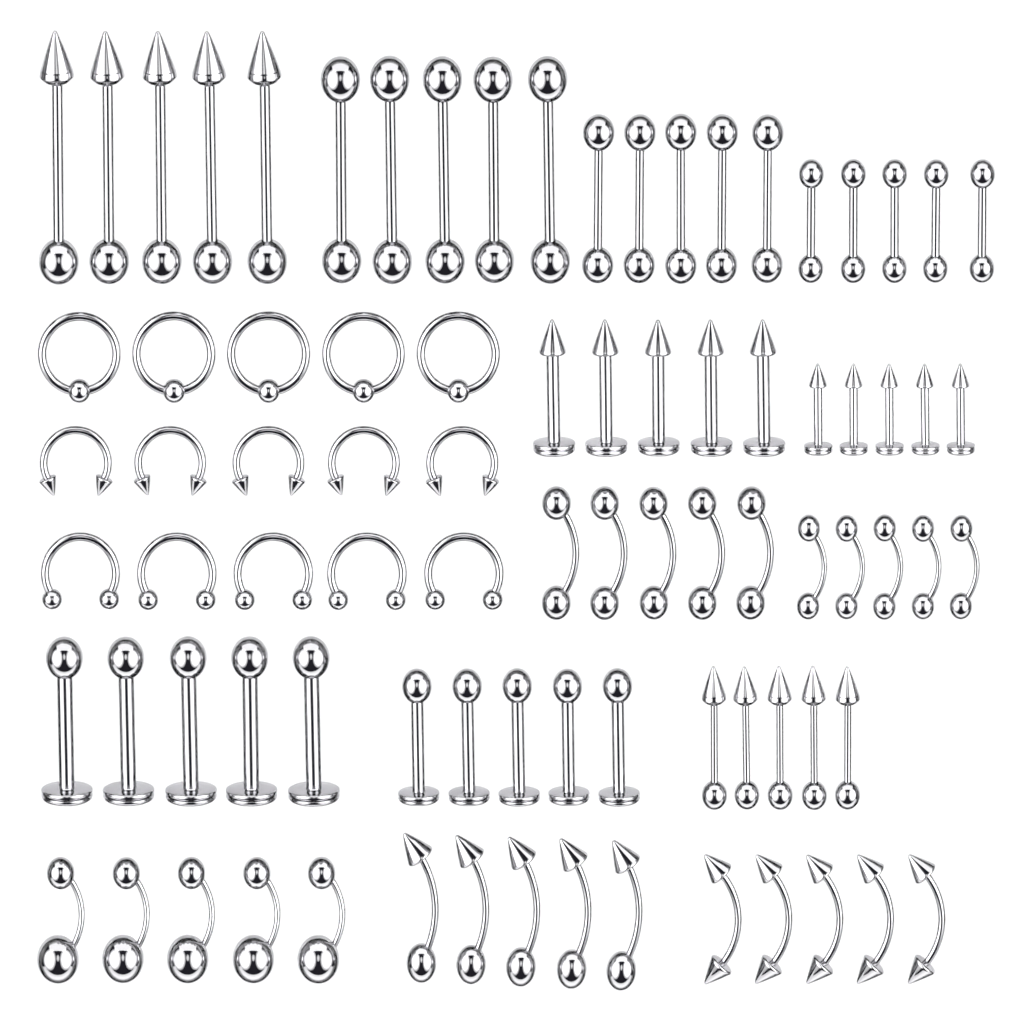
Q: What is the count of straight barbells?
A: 25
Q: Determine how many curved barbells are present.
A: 25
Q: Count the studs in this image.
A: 20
